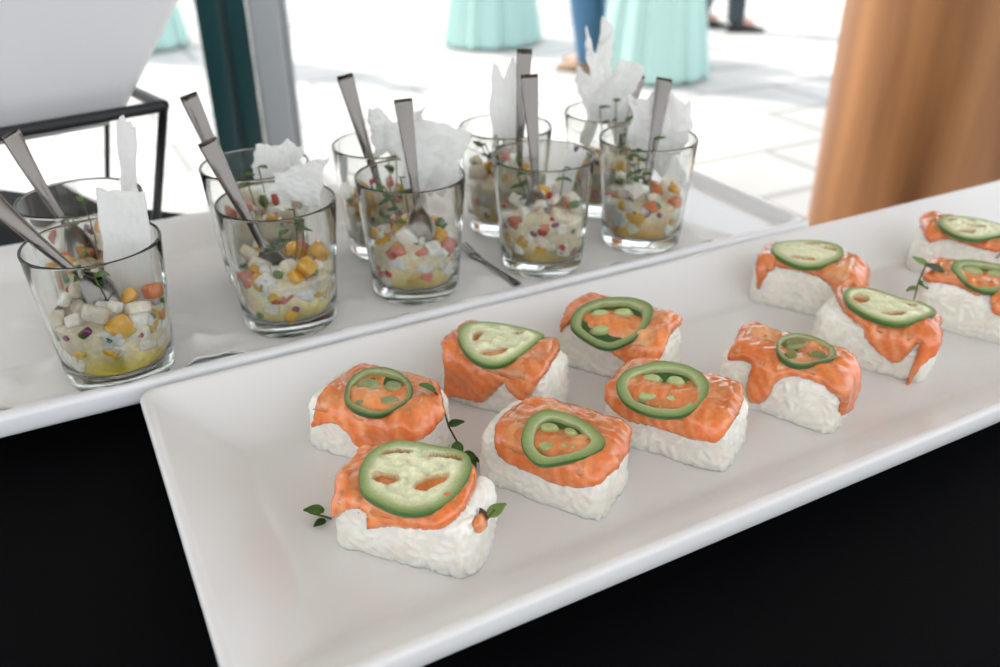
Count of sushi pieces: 11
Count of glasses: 10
